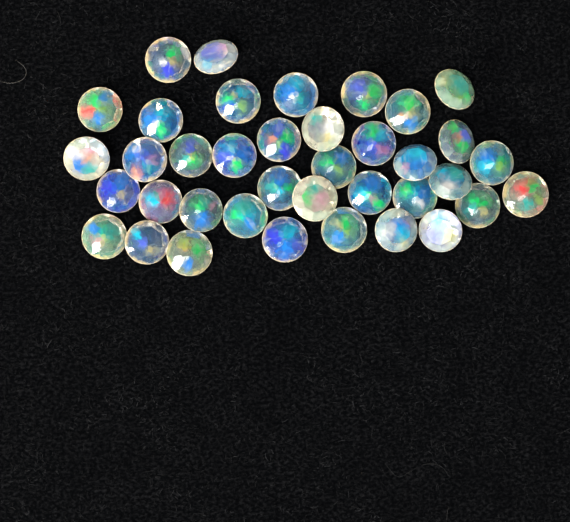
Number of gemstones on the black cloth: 38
